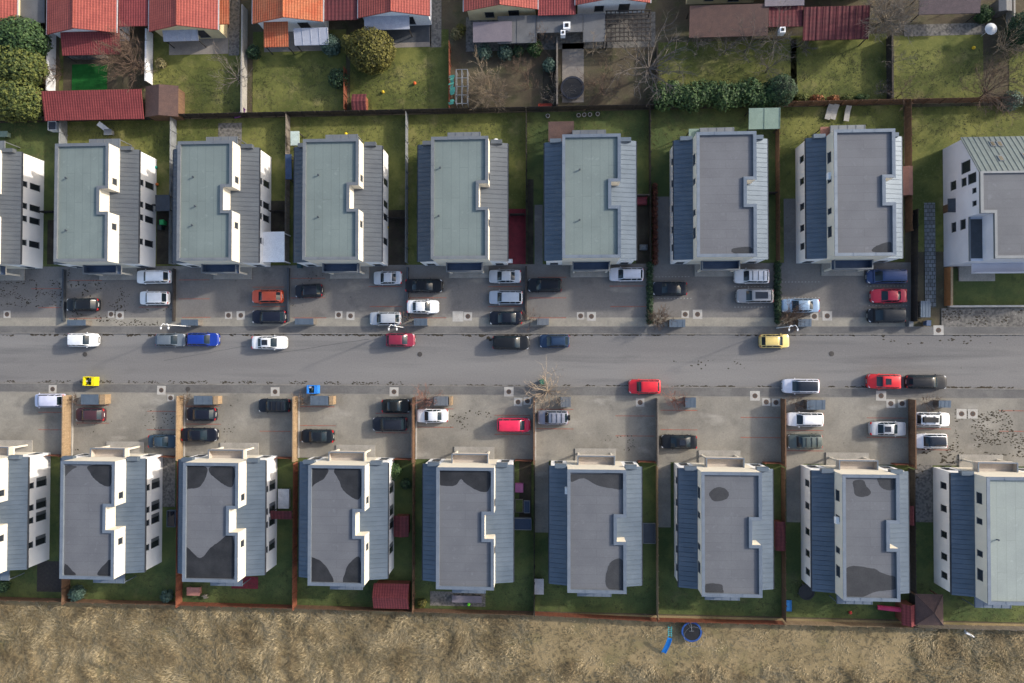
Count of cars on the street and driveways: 52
